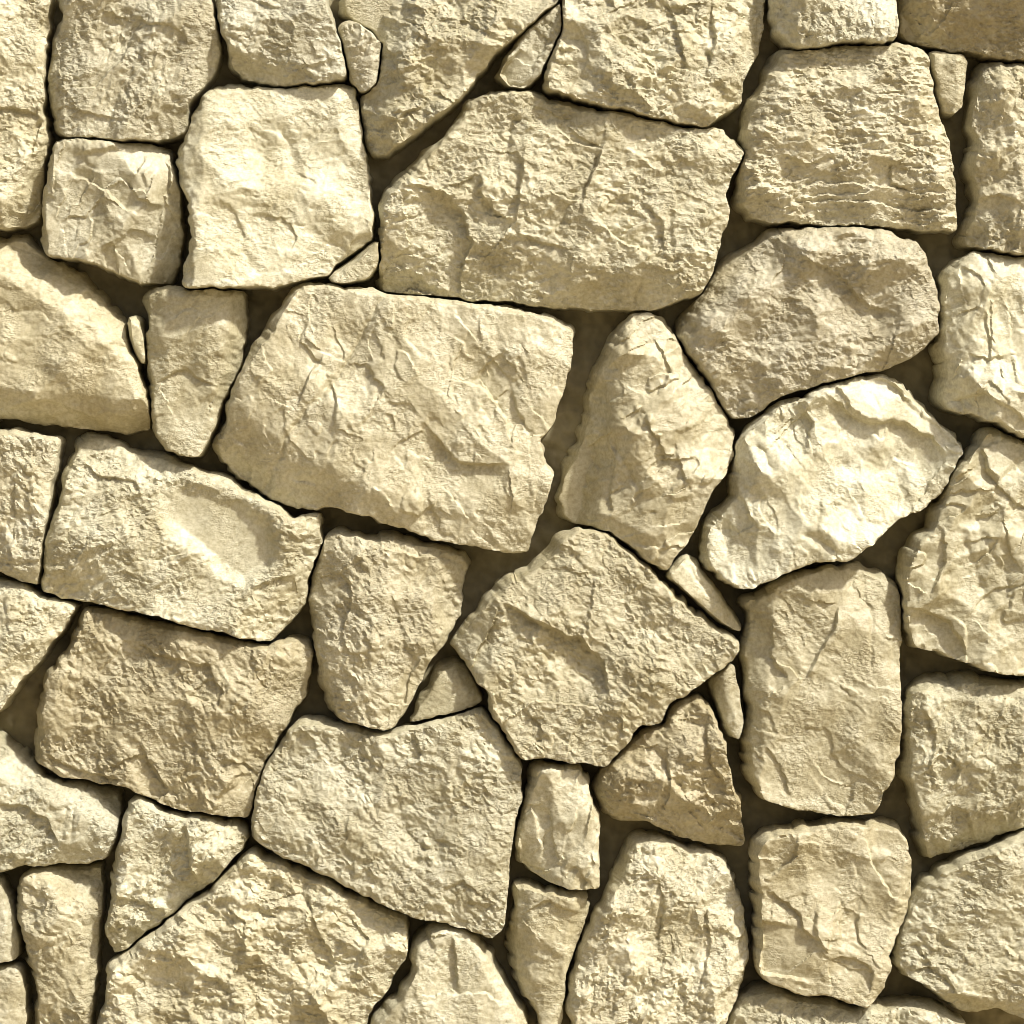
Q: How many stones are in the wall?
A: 51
